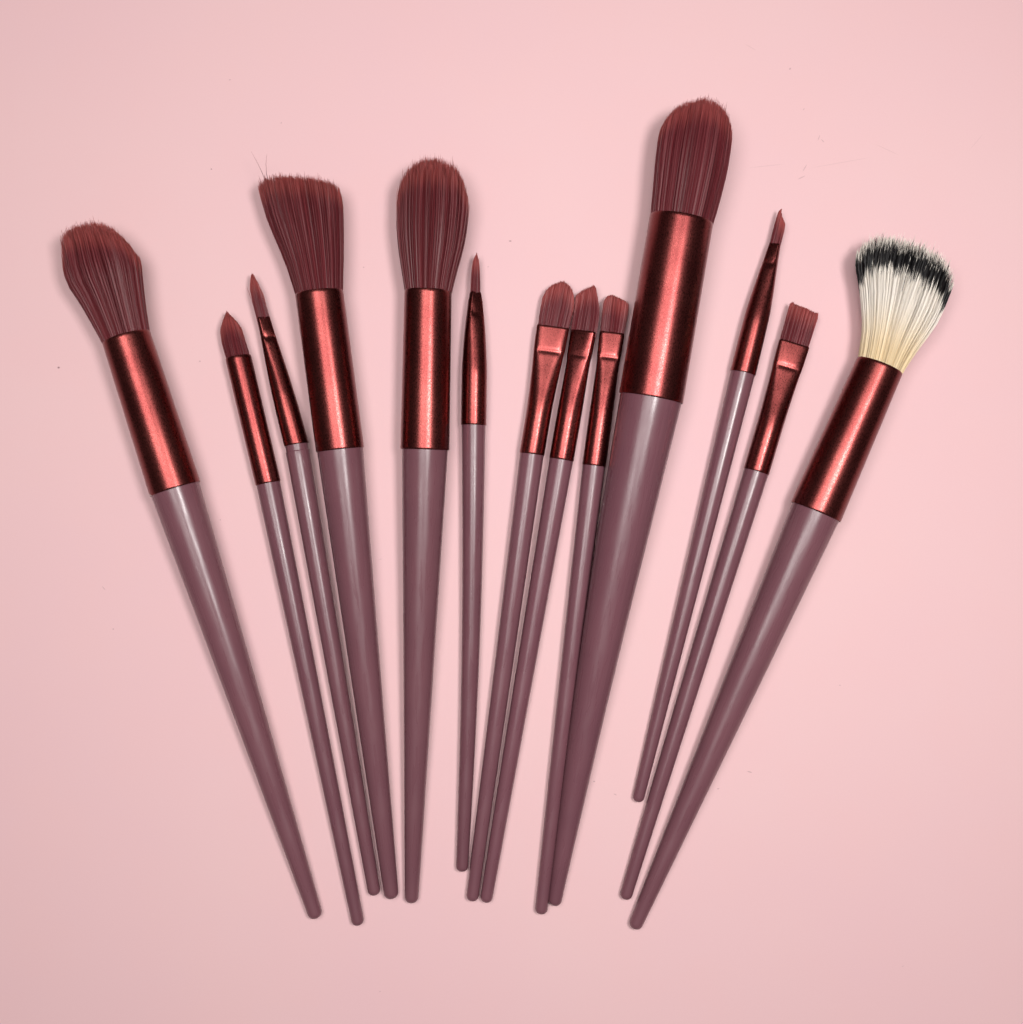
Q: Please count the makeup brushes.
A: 13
